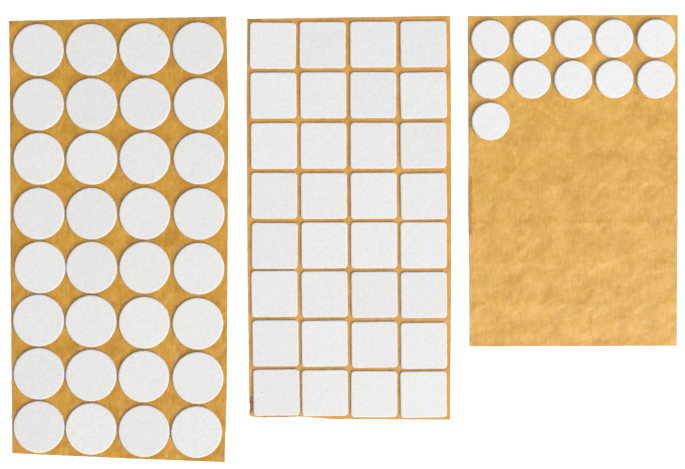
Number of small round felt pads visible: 11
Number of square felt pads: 32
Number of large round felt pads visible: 32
